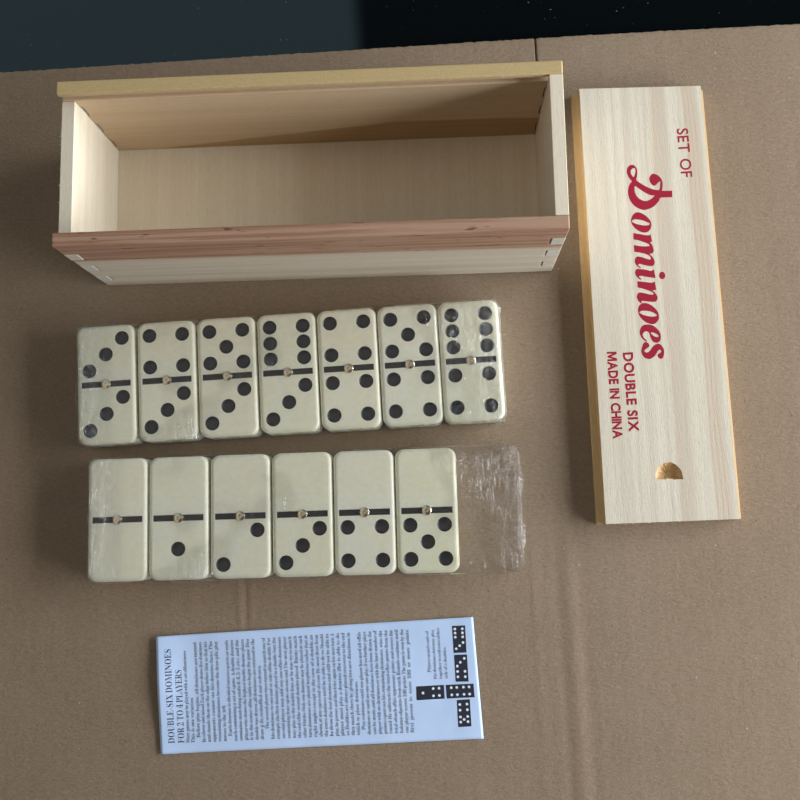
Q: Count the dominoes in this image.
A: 13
